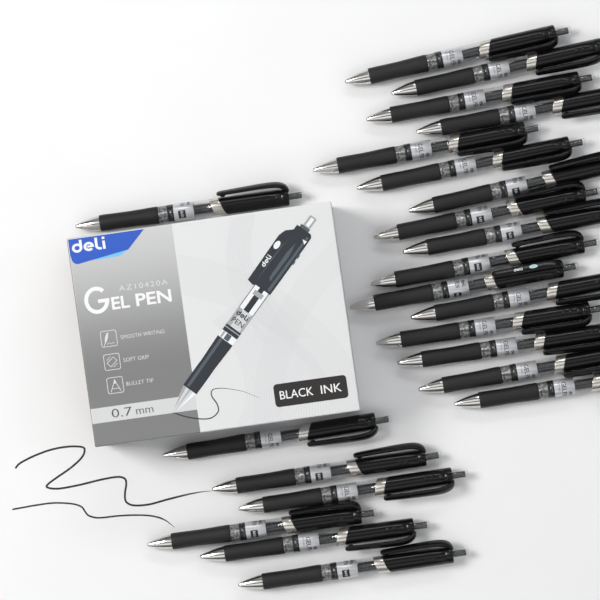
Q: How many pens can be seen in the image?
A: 23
